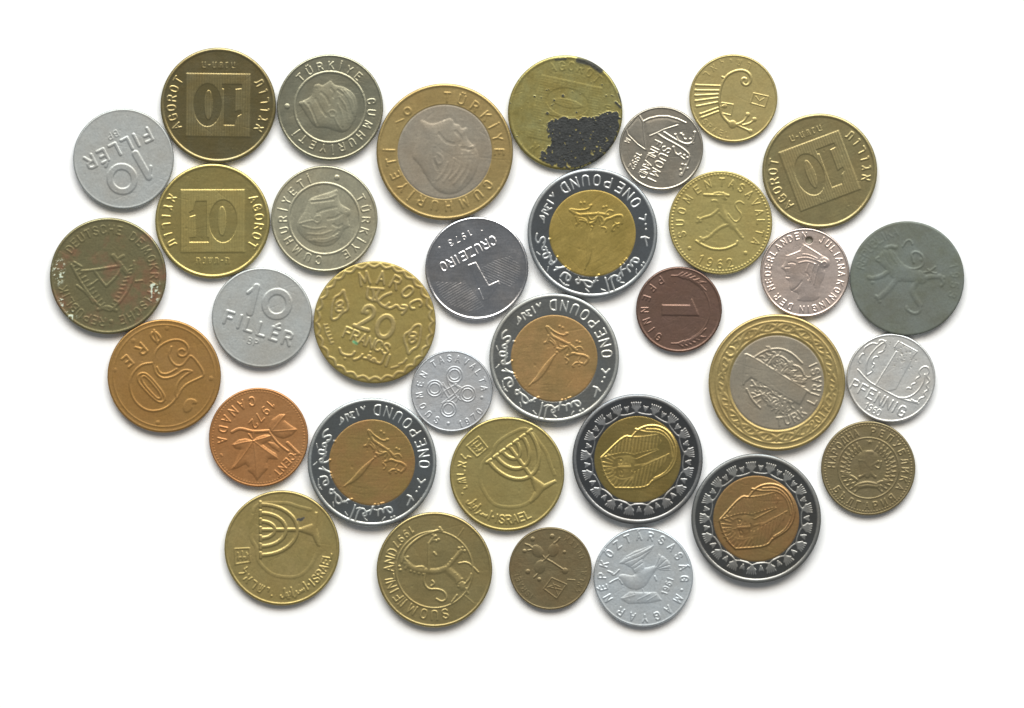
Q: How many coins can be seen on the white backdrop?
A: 34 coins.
